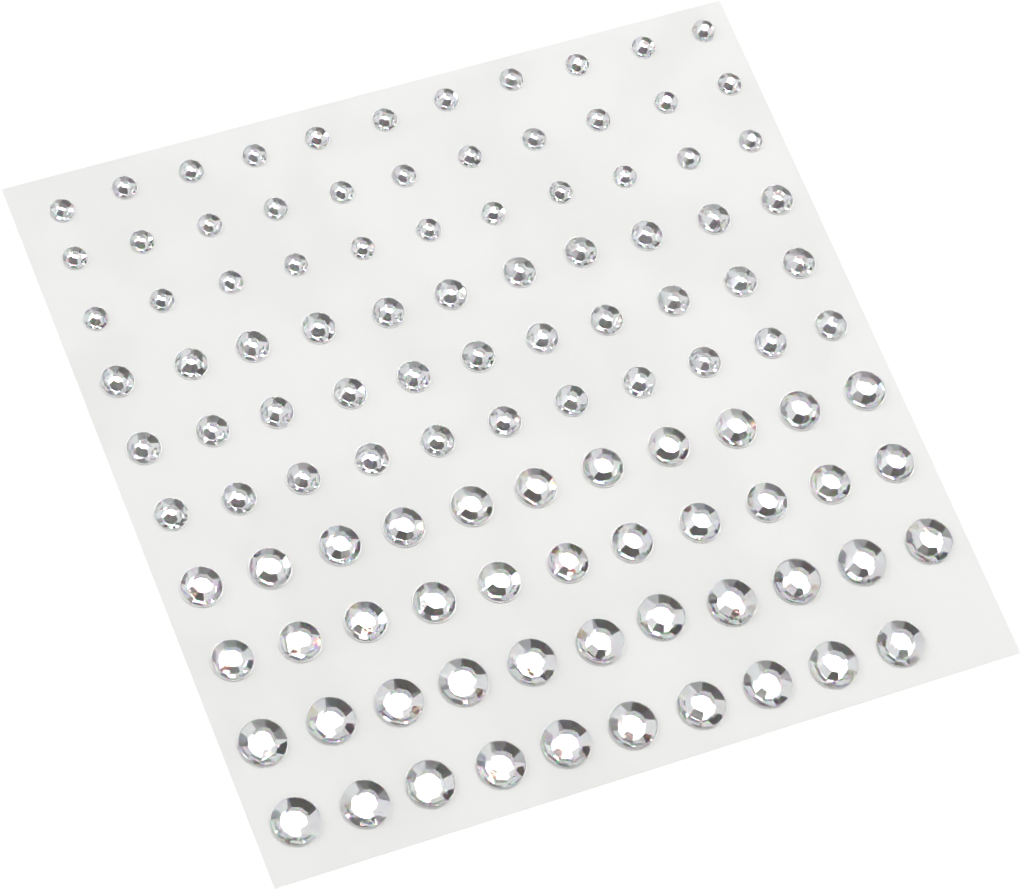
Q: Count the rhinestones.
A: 109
